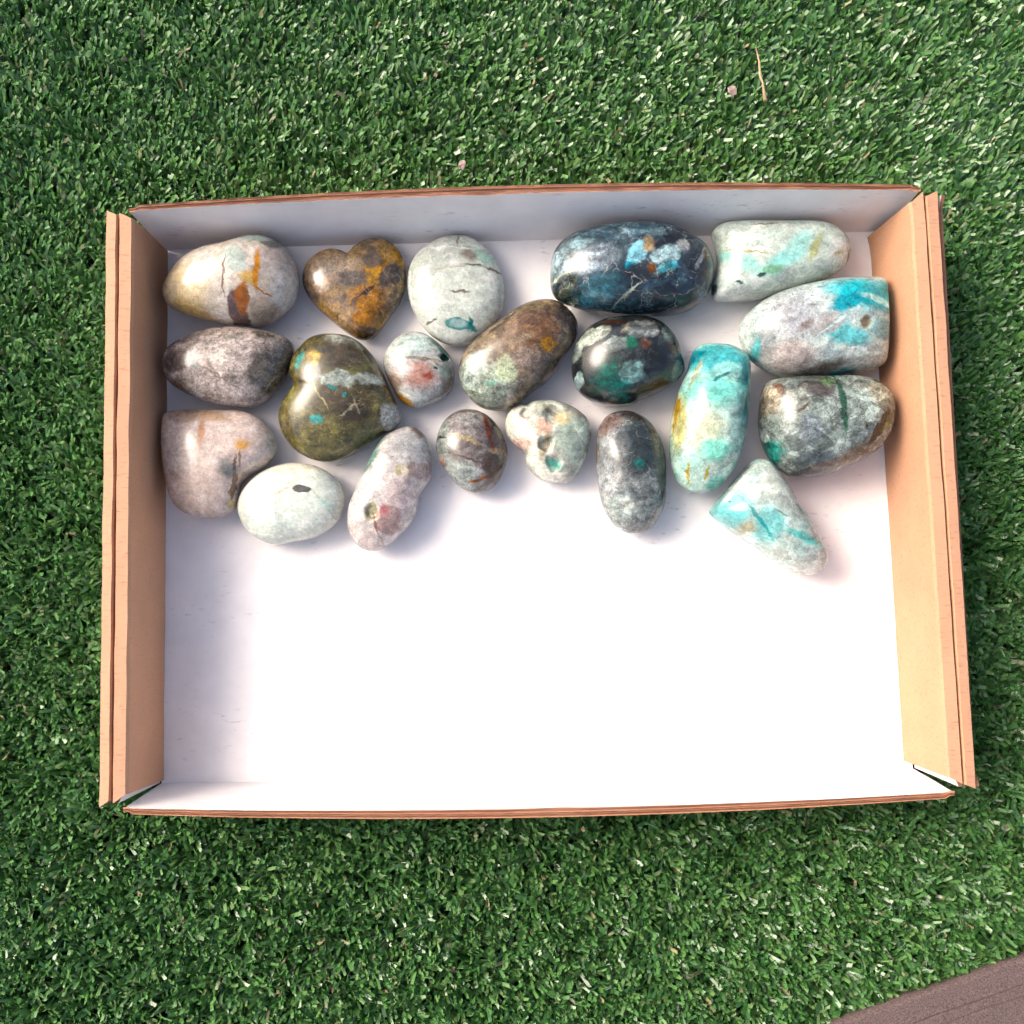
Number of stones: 20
